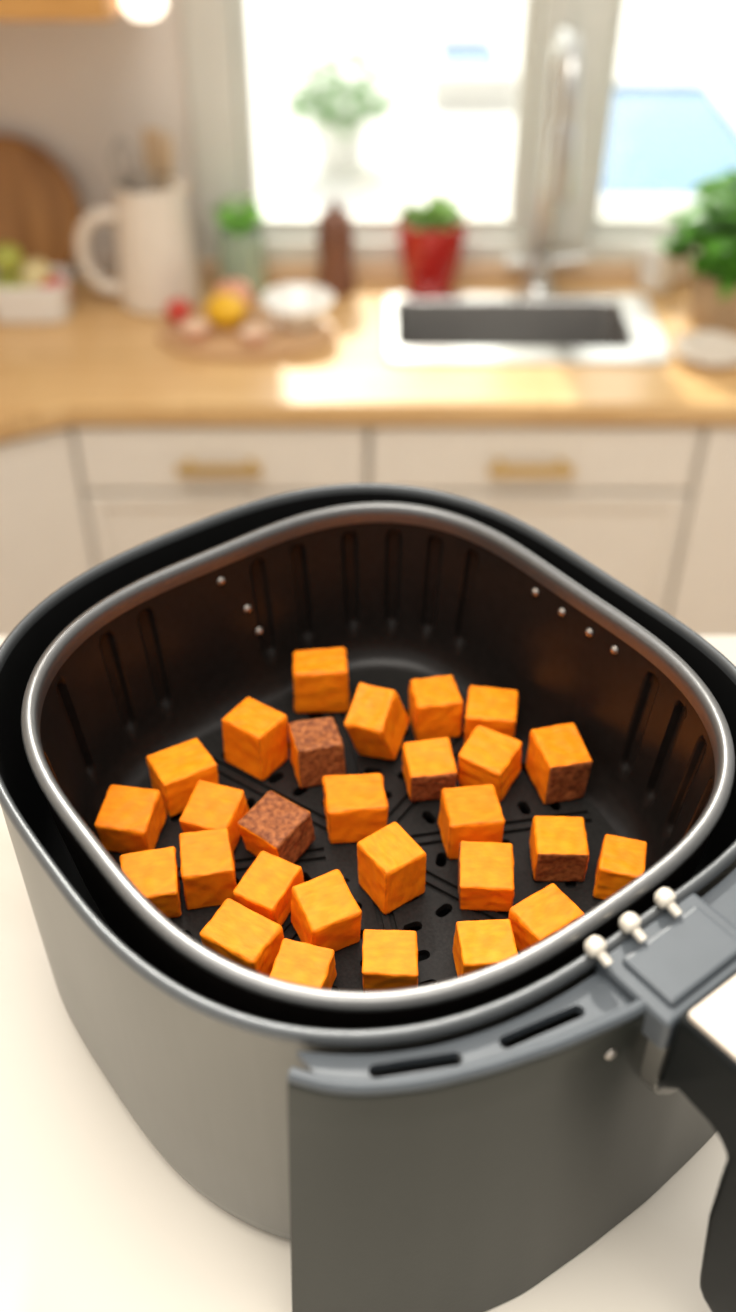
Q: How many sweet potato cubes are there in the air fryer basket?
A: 28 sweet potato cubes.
